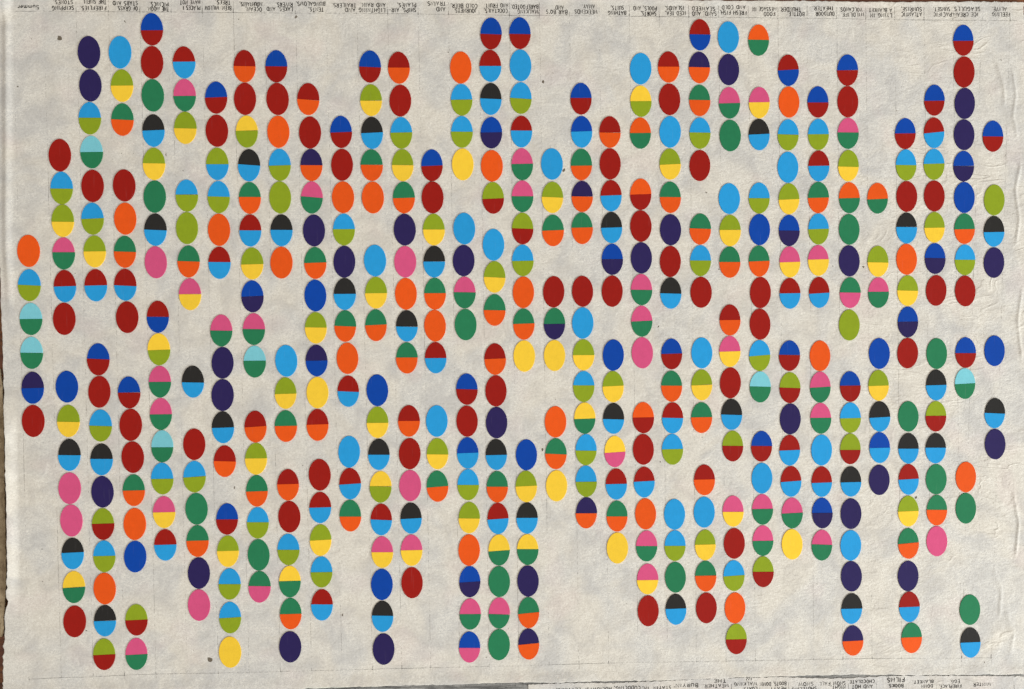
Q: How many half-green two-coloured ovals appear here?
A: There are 175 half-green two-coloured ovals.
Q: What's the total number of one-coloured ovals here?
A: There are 165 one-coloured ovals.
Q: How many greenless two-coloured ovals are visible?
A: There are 139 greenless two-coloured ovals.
